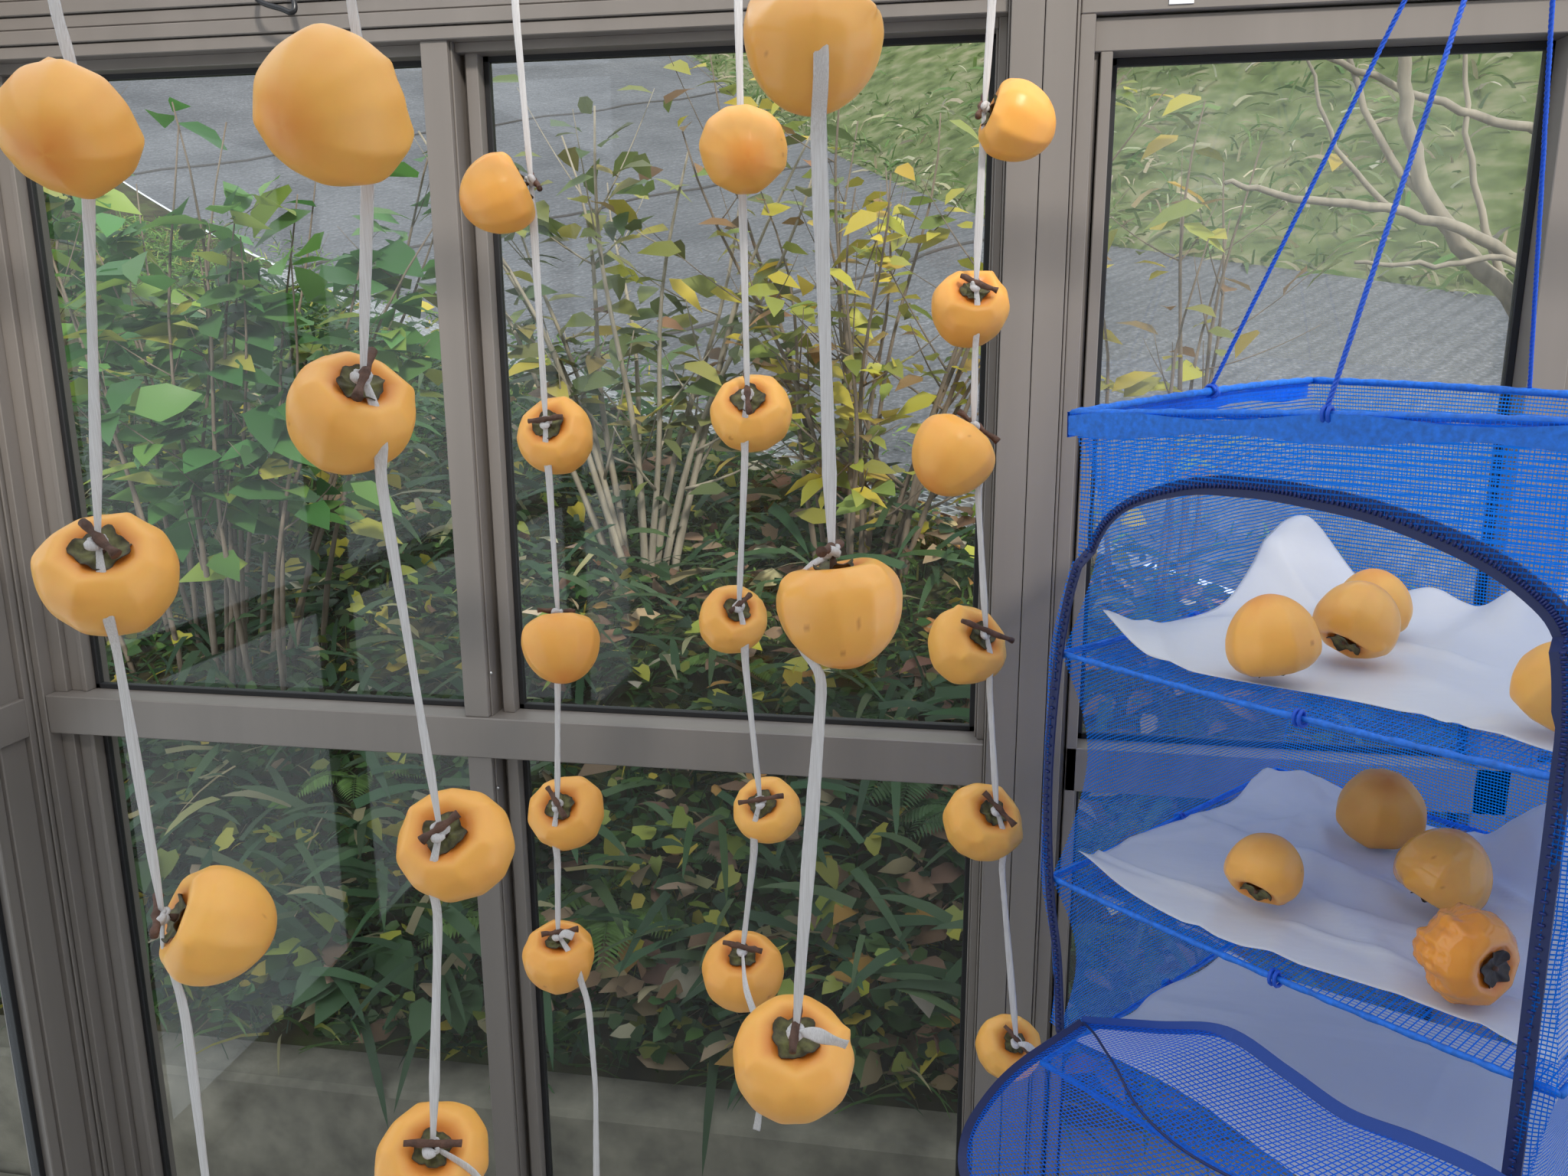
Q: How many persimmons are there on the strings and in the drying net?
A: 34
